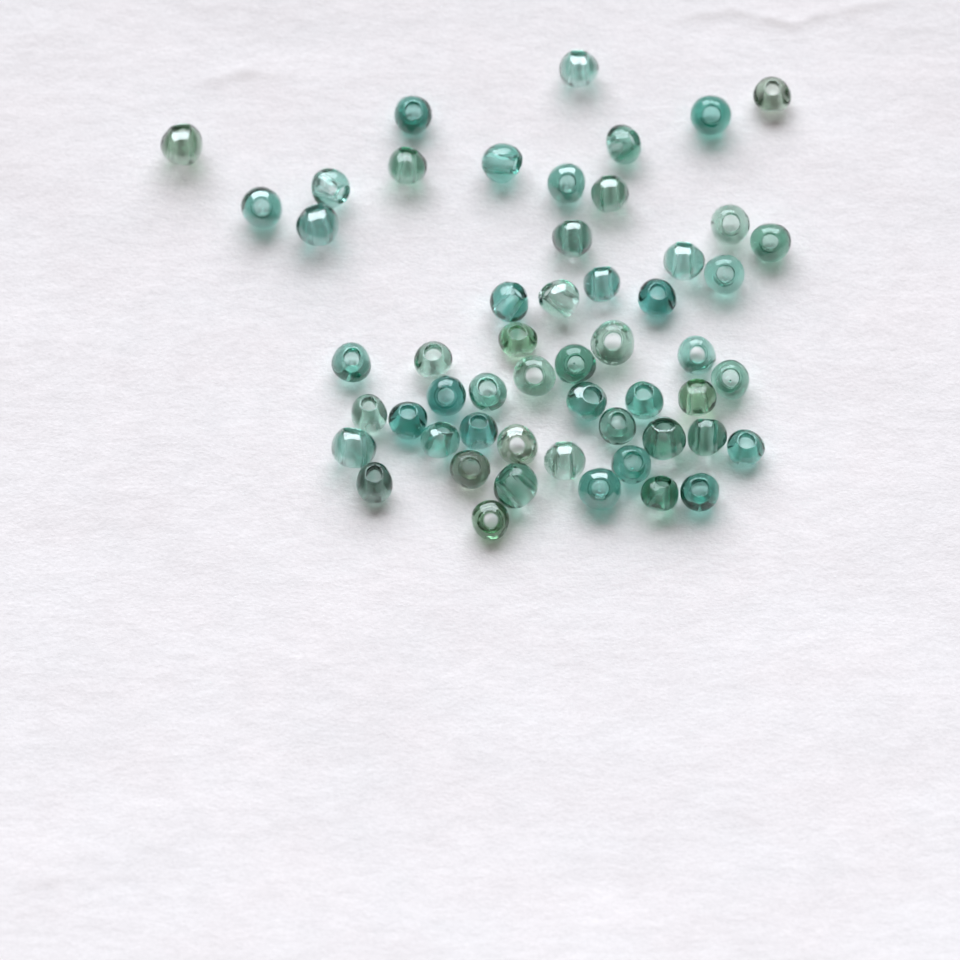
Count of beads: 54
